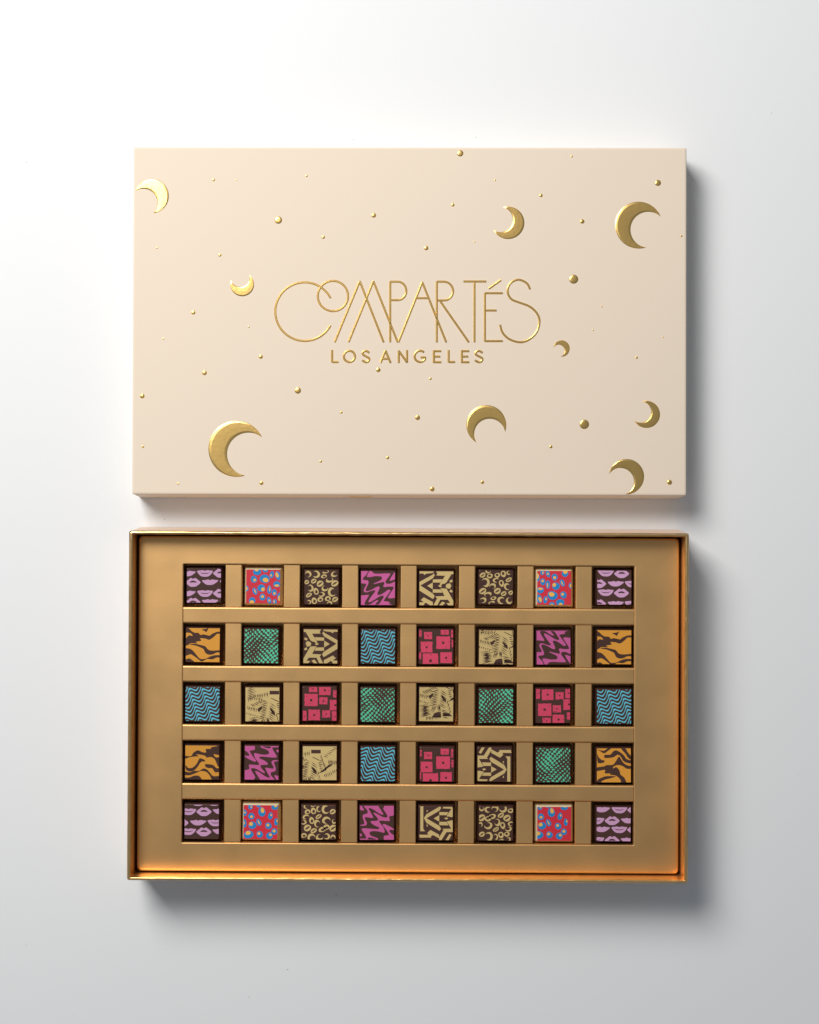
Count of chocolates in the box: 40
